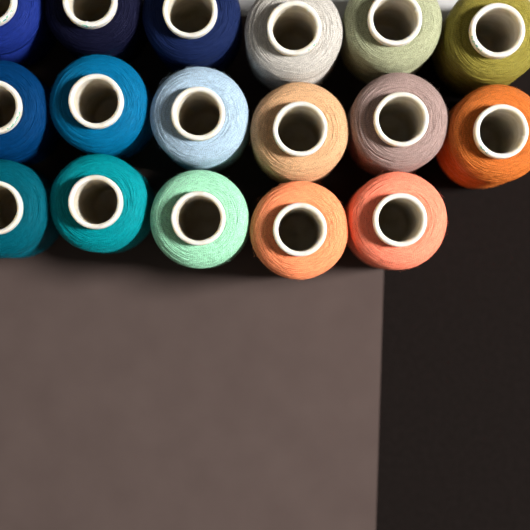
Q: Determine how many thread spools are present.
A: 17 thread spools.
